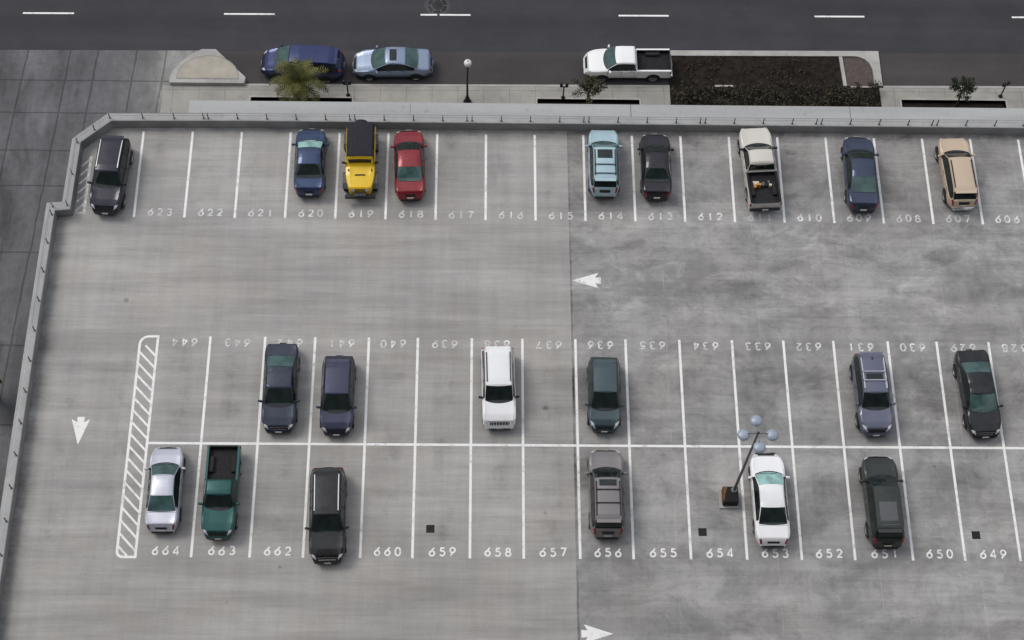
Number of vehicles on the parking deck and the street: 24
